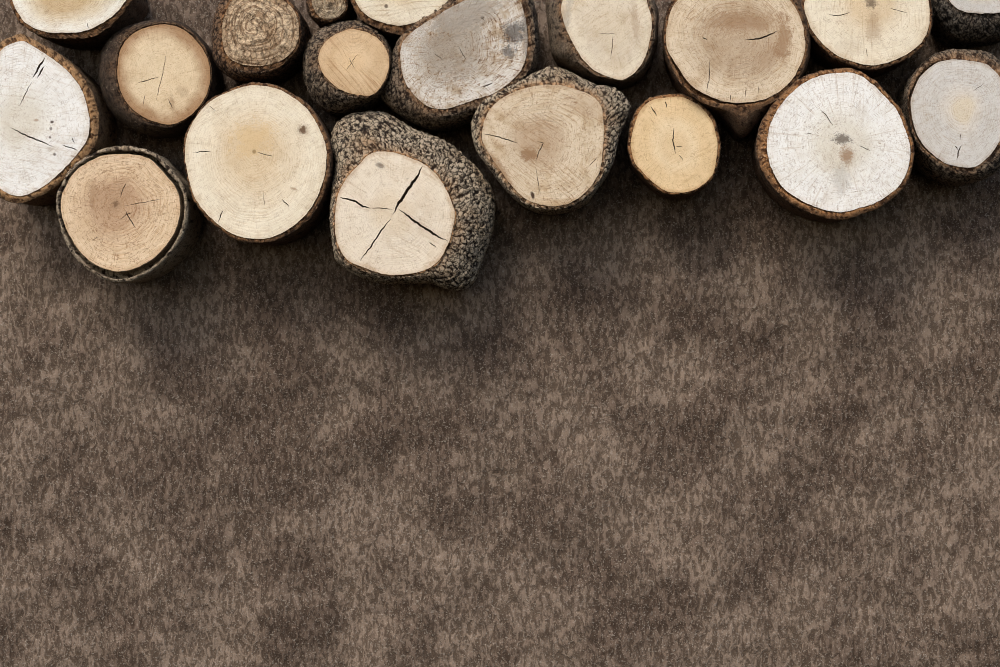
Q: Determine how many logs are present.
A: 19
